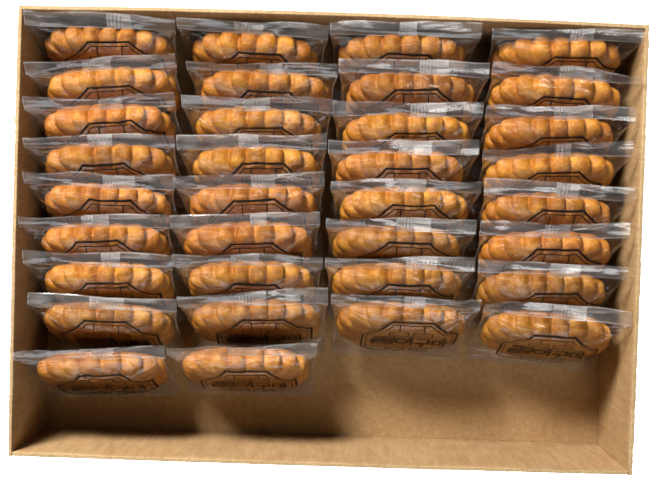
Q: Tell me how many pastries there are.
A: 34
